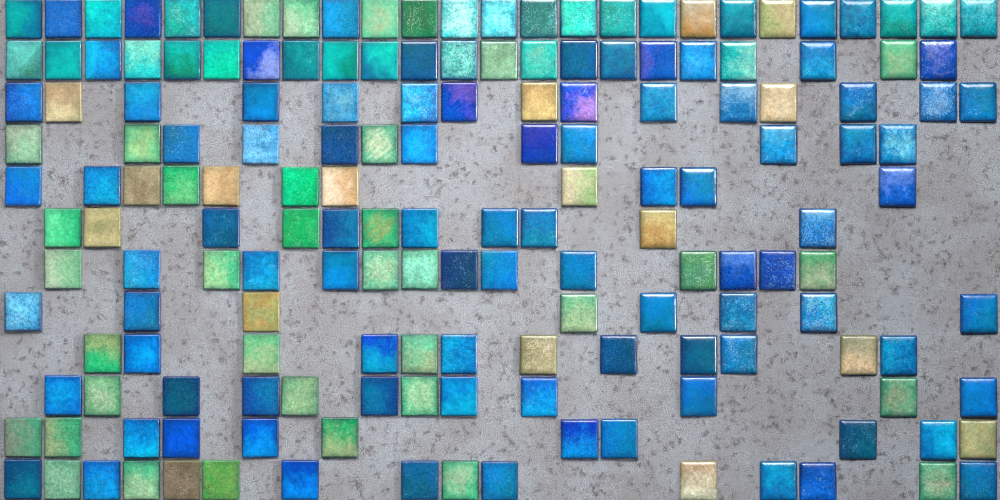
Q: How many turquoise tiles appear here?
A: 25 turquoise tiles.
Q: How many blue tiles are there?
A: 90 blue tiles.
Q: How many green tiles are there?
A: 36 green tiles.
